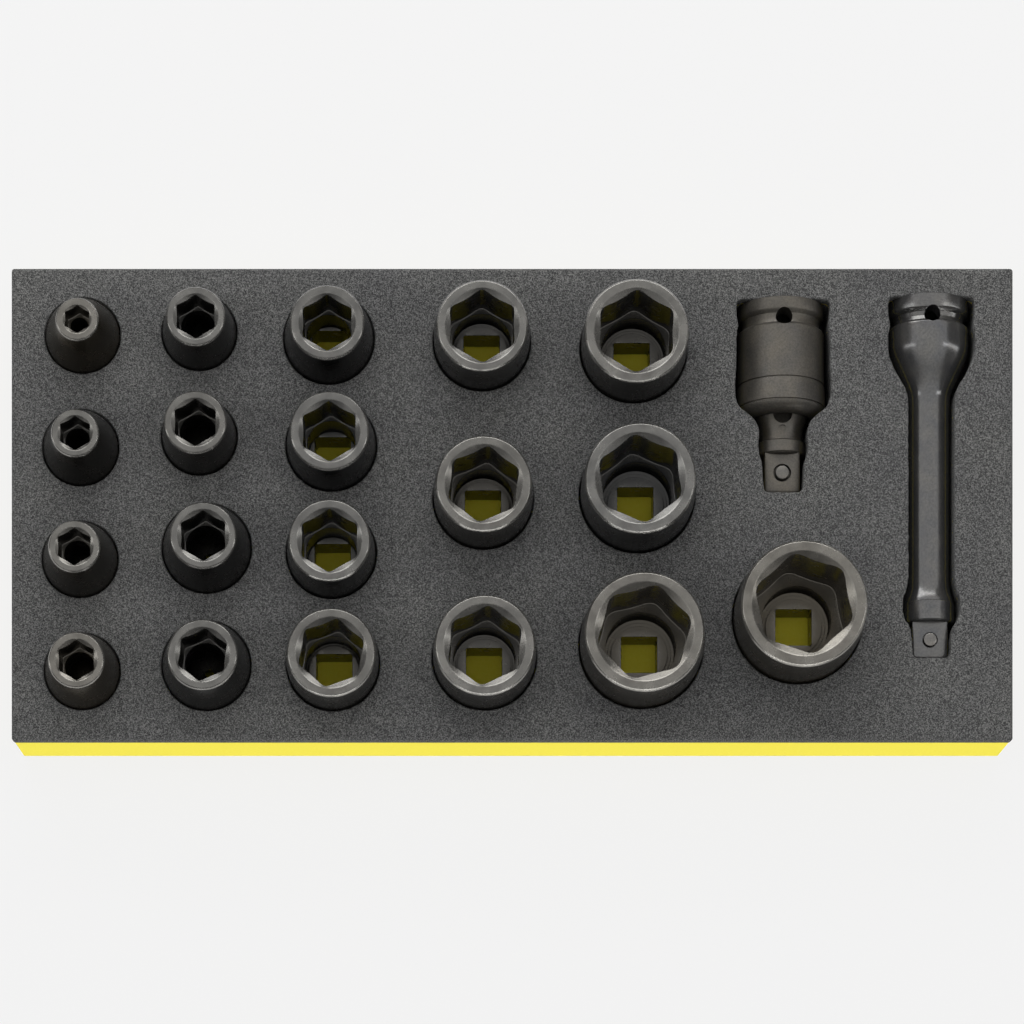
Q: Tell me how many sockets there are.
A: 19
